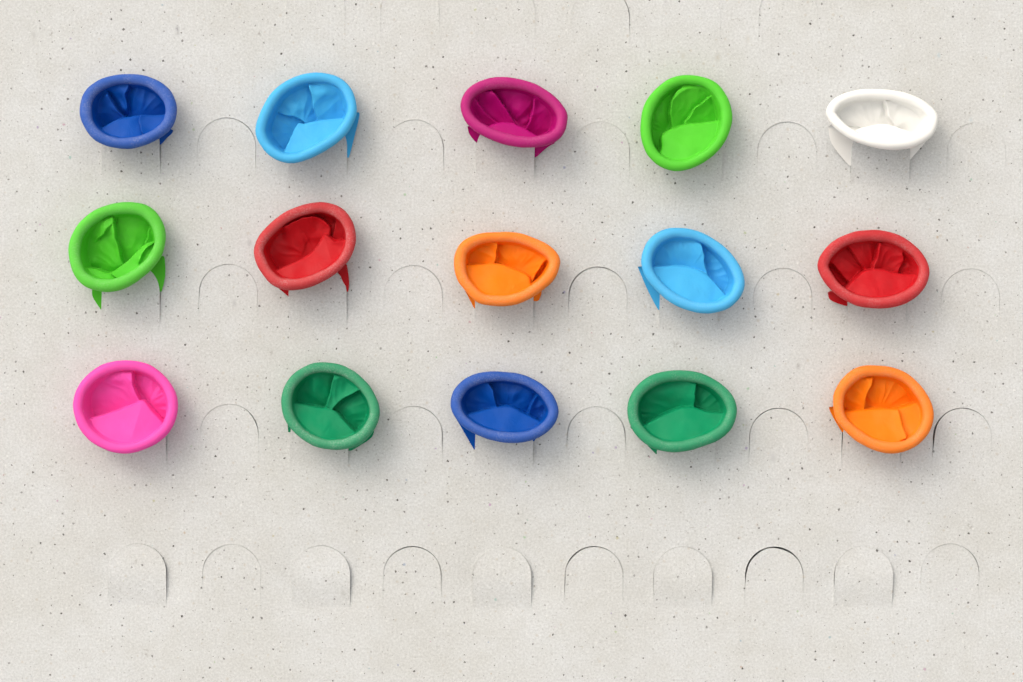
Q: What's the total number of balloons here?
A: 15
